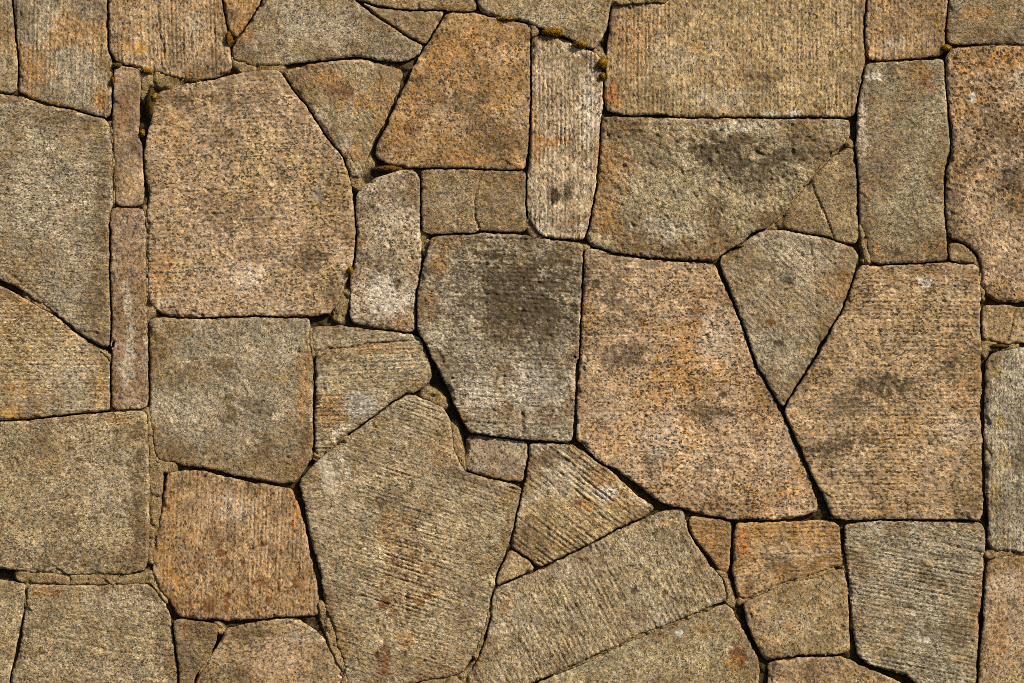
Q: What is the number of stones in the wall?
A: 52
